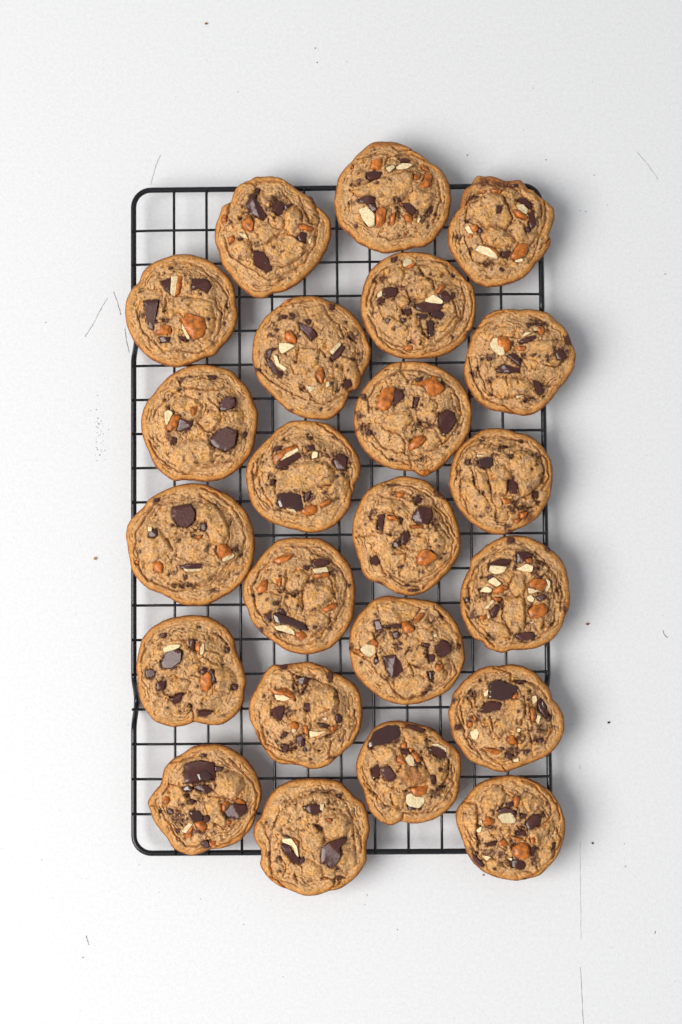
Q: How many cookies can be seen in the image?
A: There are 23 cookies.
